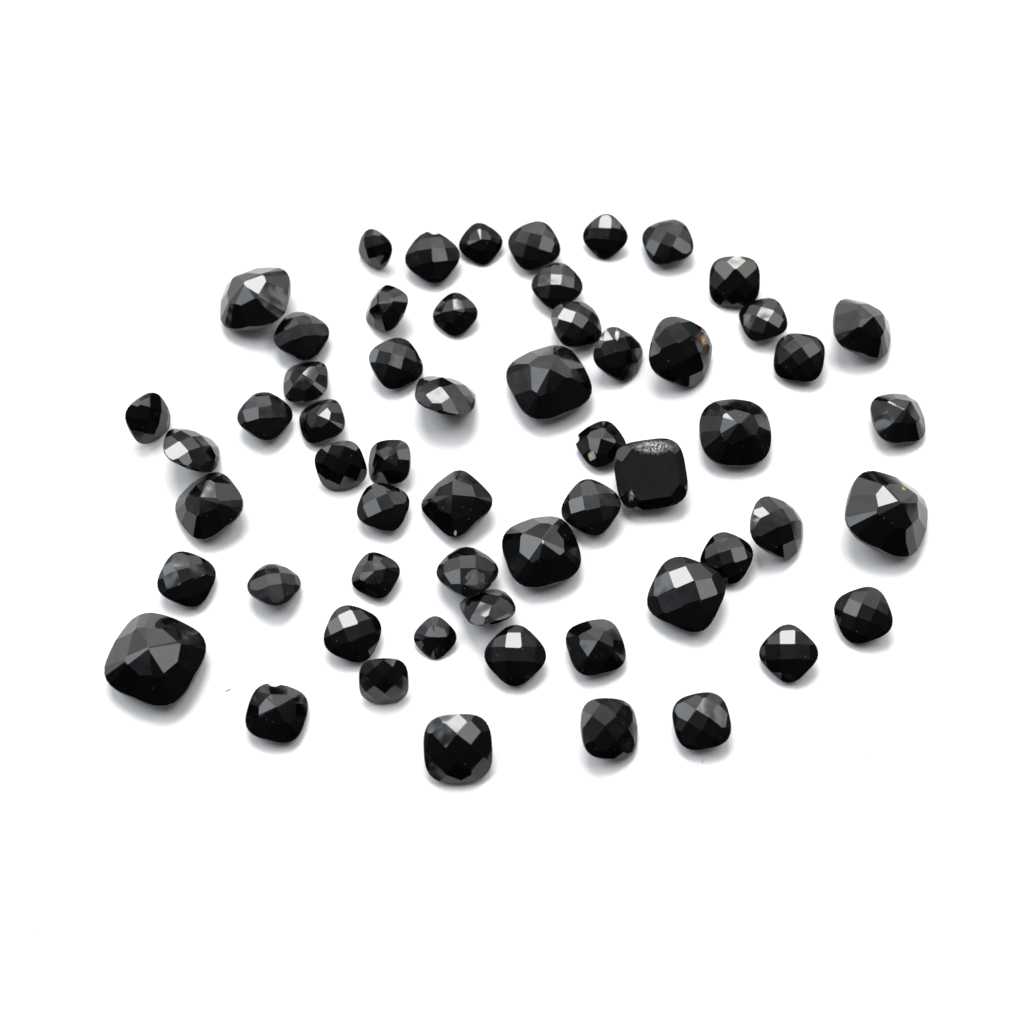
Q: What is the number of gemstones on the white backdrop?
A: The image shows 58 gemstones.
